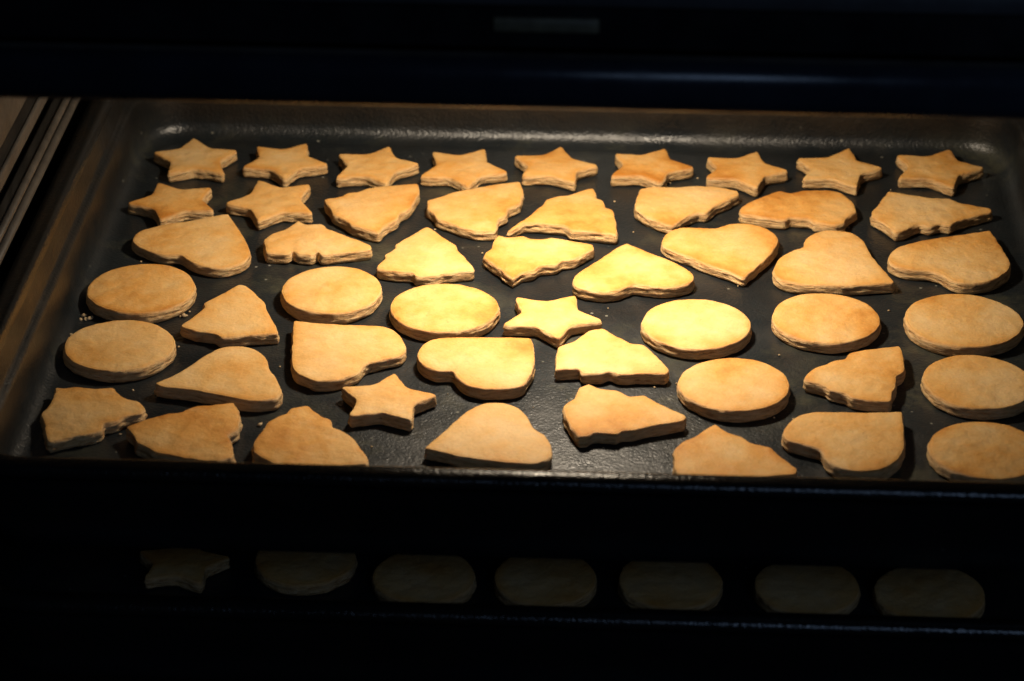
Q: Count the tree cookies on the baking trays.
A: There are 17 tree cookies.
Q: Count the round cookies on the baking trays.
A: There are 16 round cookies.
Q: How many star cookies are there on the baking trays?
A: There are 14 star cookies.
